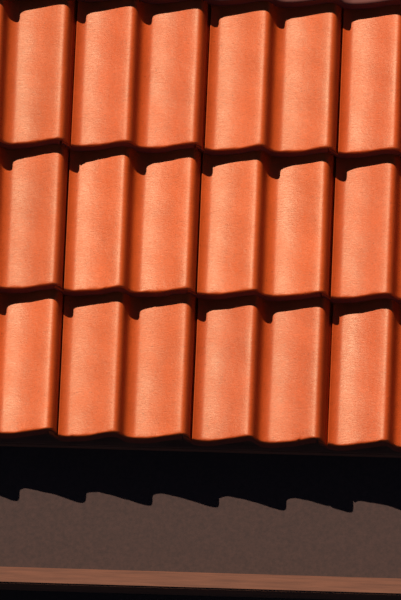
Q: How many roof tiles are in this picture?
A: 12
